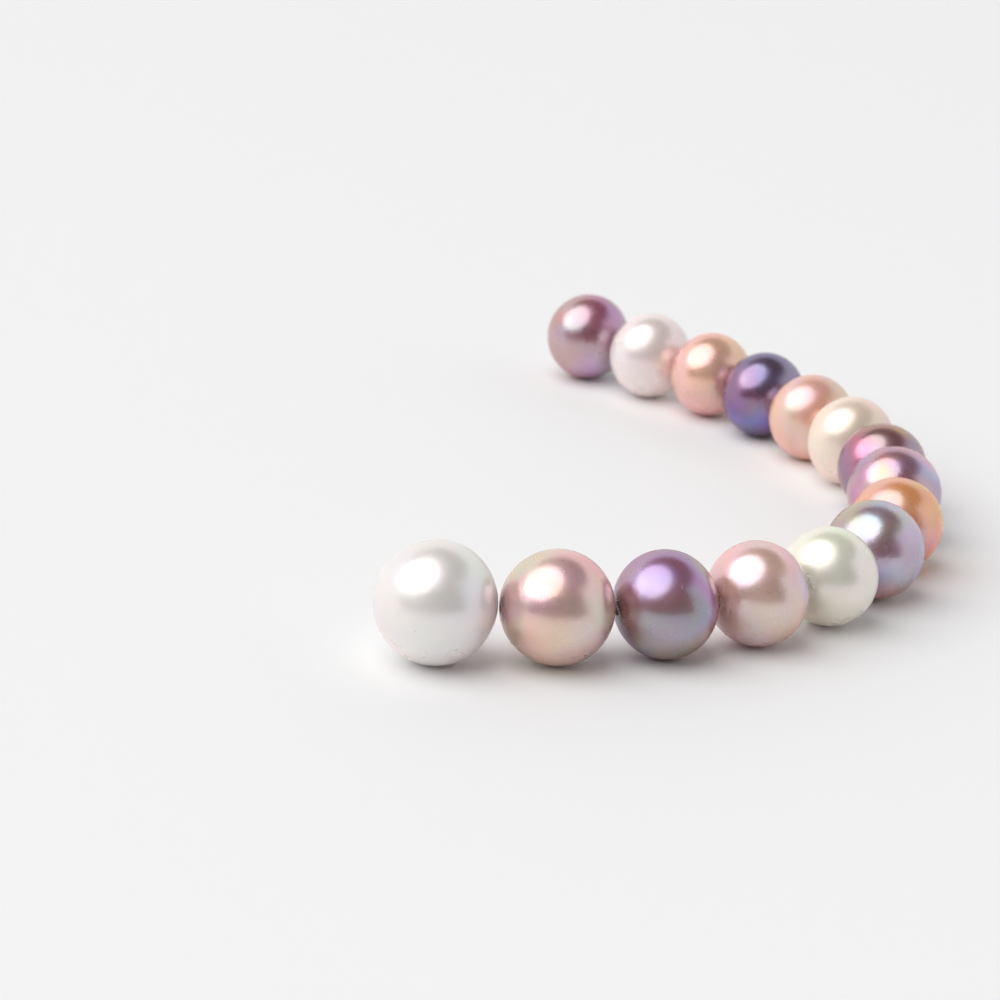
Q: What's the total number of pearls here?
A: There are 15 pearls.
